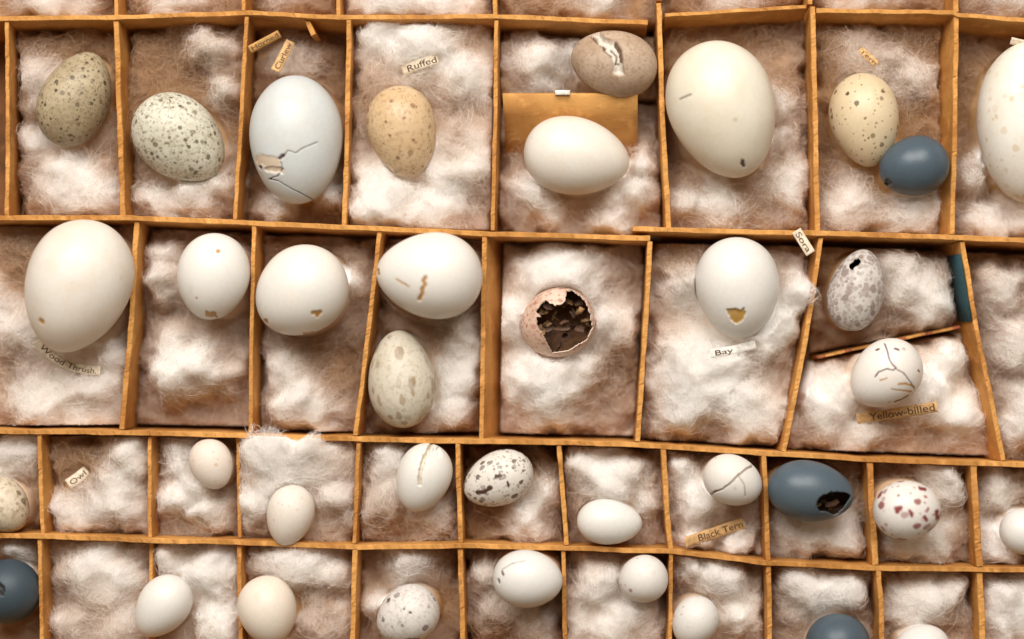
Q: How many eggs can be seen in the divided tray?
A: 38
